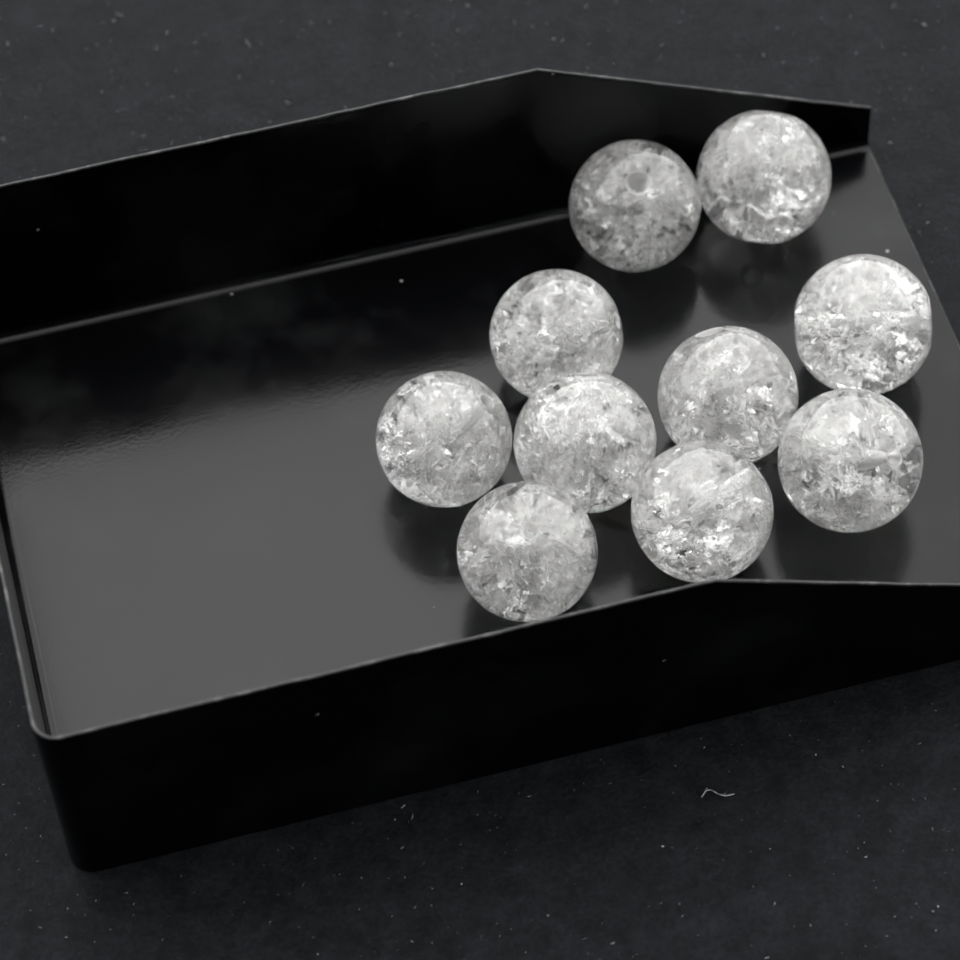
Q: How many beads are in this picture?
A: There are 10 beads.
